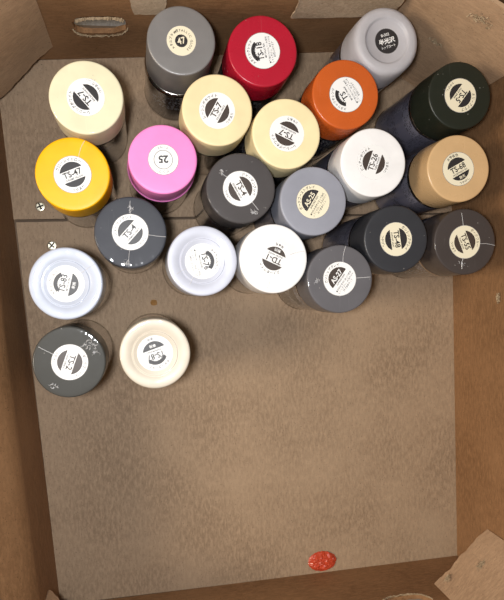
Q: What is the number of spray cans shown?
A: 23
